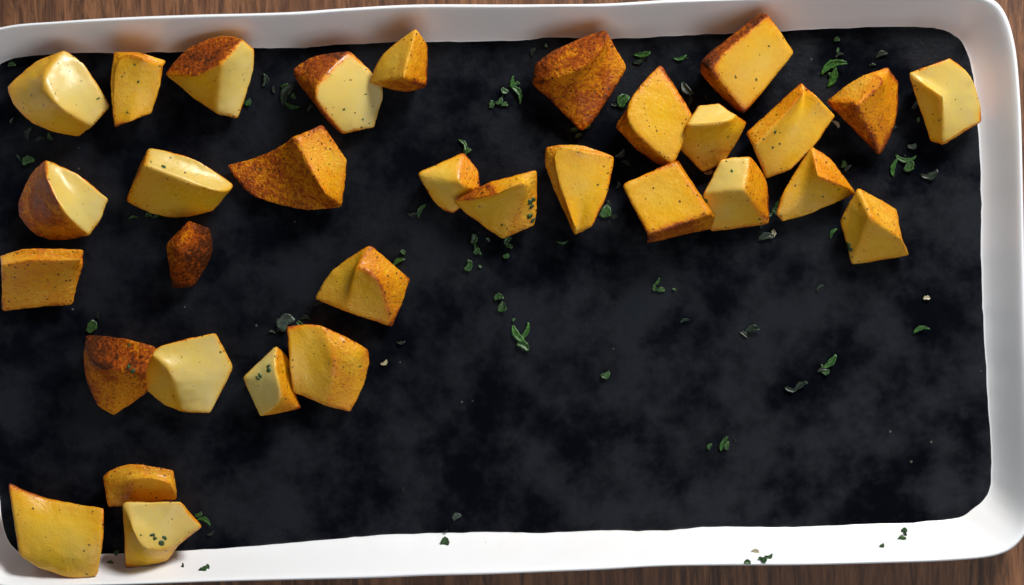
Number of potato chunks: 32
